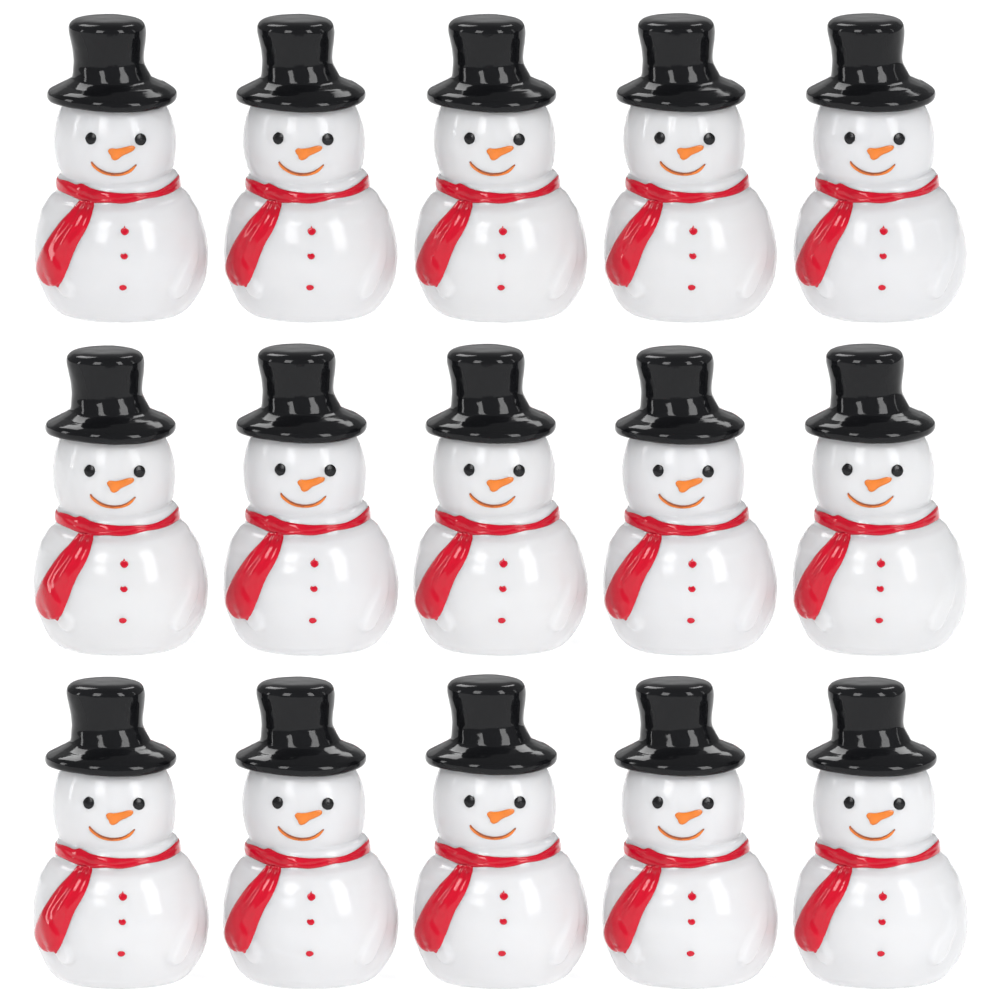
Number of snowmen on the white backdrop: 15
